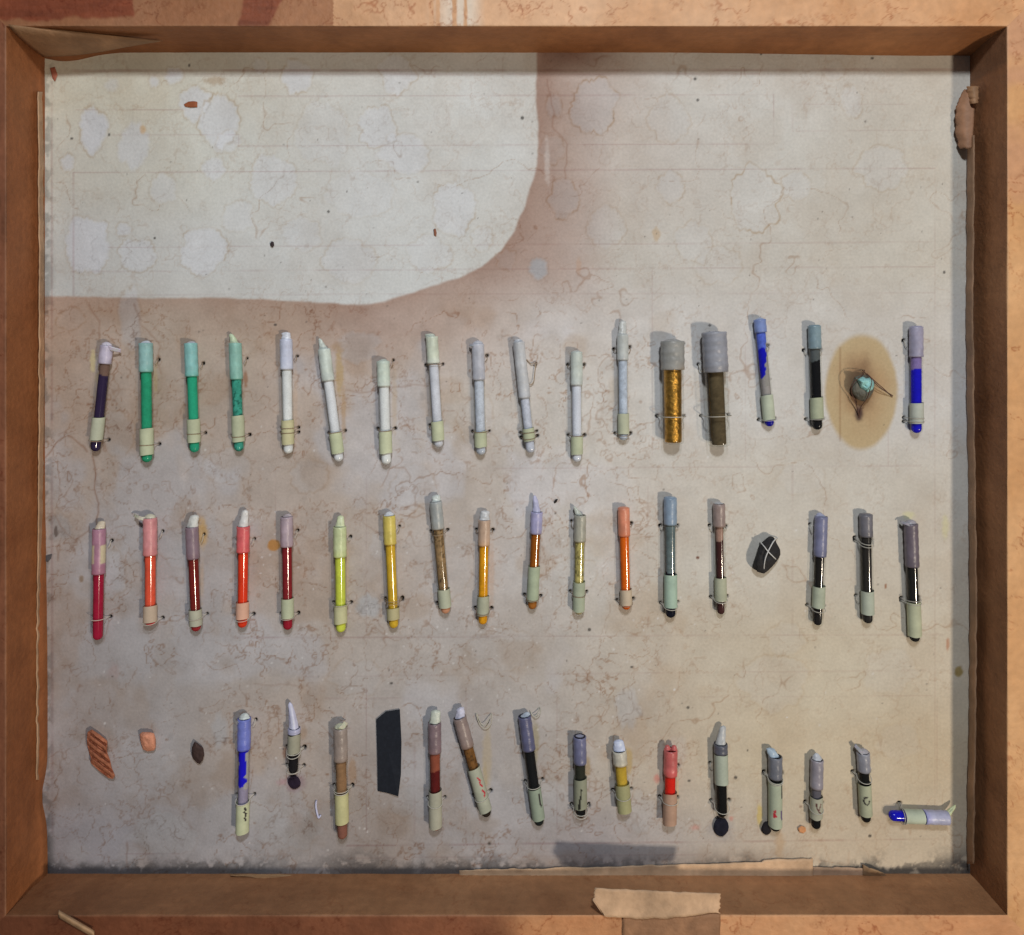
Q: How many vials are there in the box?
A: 48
